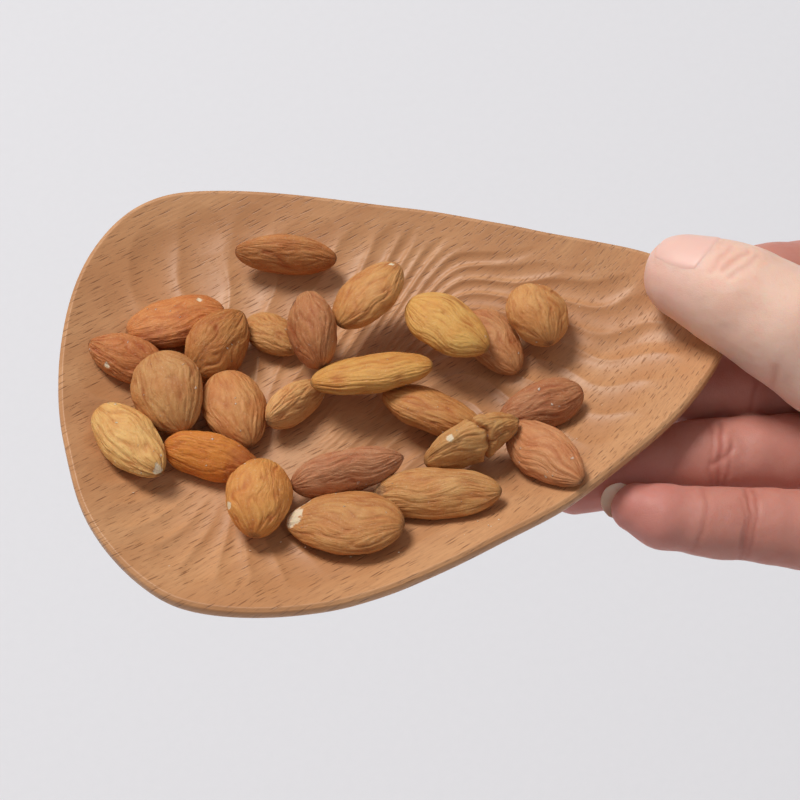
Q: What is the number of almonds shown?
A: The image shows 24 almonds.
